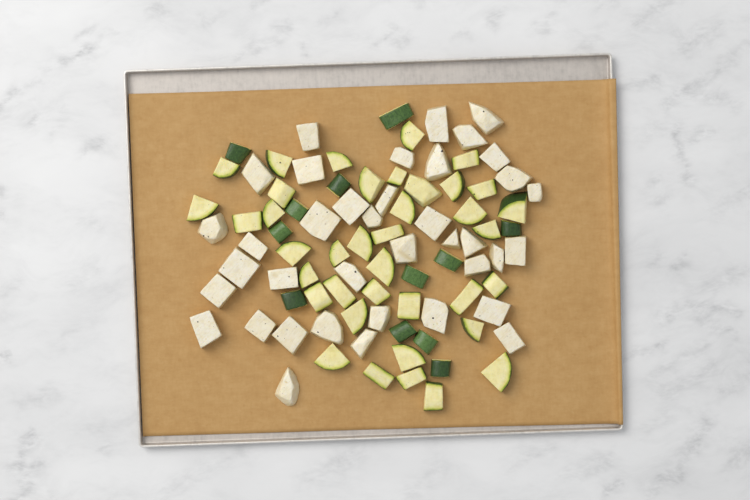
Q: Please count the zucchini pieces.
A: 50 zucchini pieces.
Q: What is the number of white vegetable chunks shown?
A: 38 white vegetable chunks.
